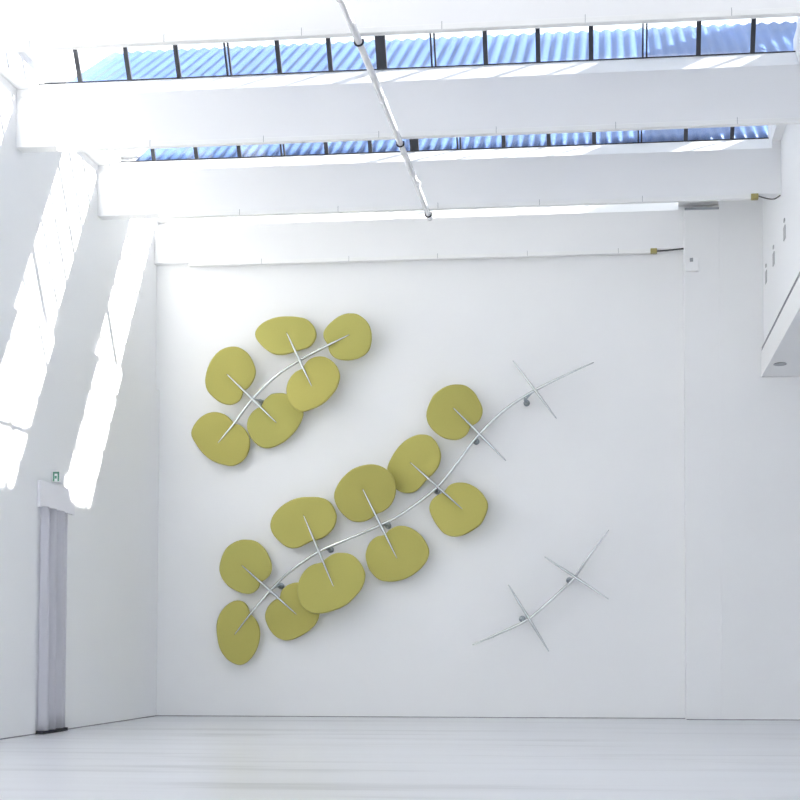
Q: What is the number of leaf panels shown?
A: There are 16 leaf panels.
